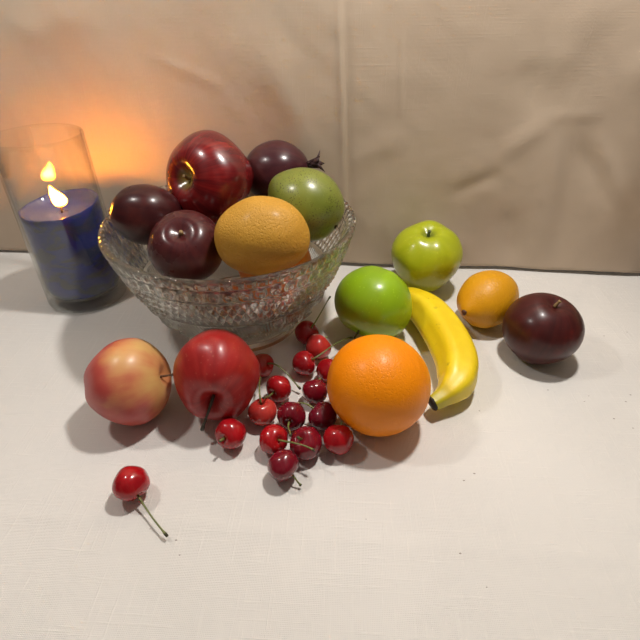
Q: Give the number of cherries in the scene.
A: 16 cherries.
